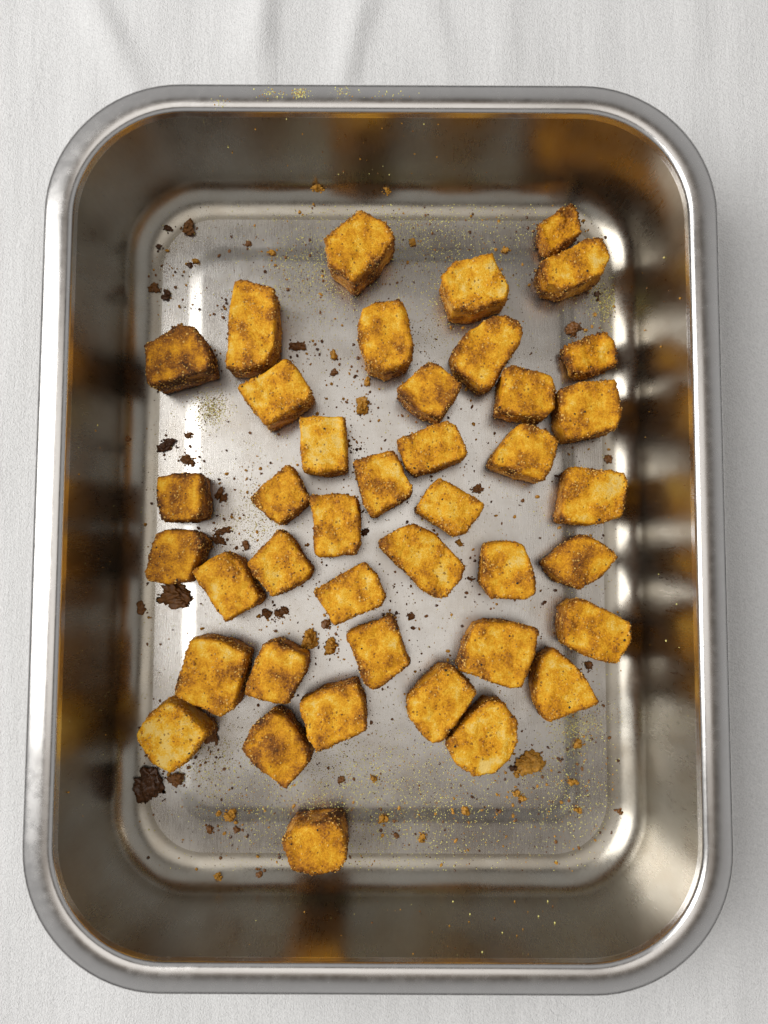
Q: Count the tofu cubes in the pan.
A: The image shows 41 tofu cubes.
